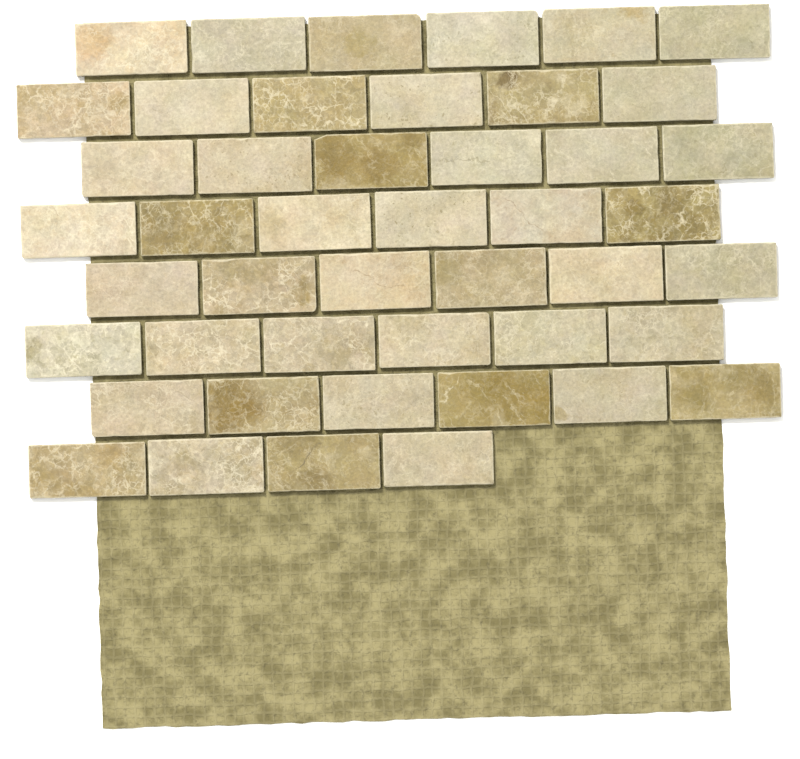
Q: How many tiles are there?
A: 46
